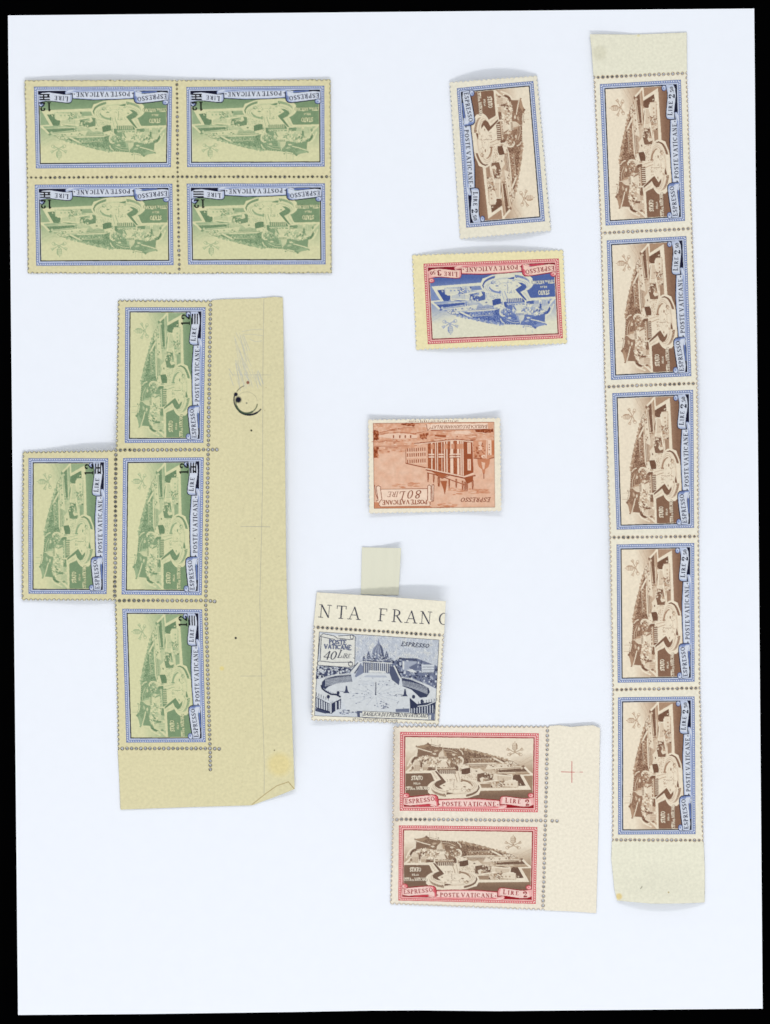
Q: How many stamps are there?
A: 19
